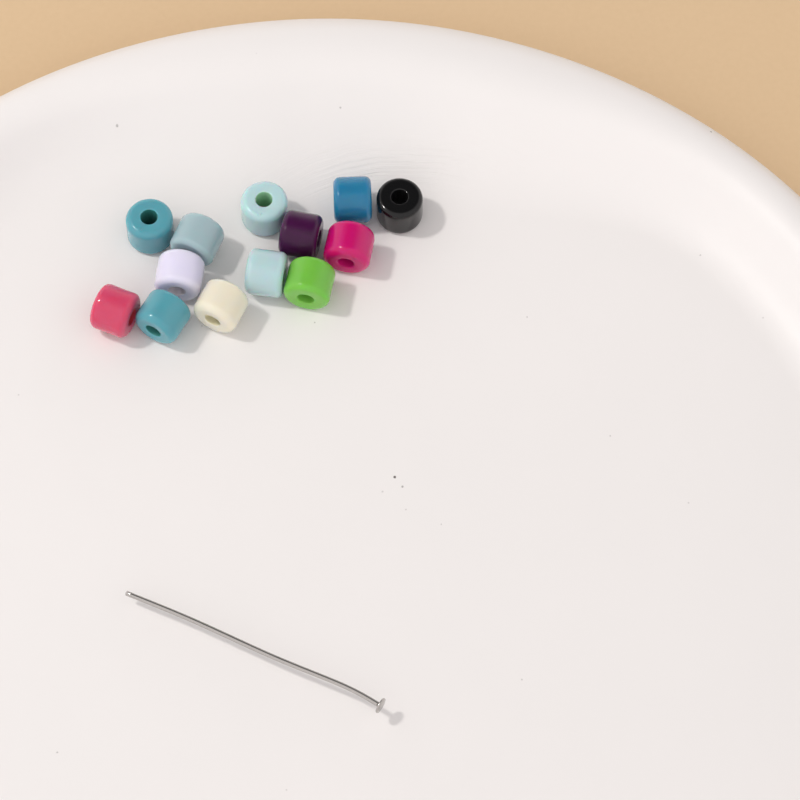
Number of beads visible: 13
